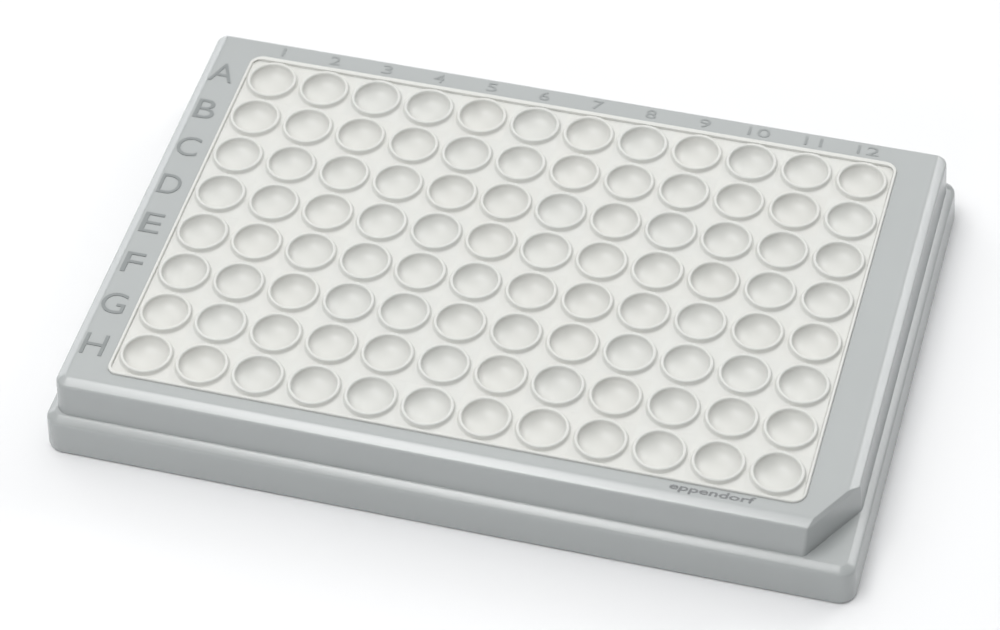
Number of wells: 96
